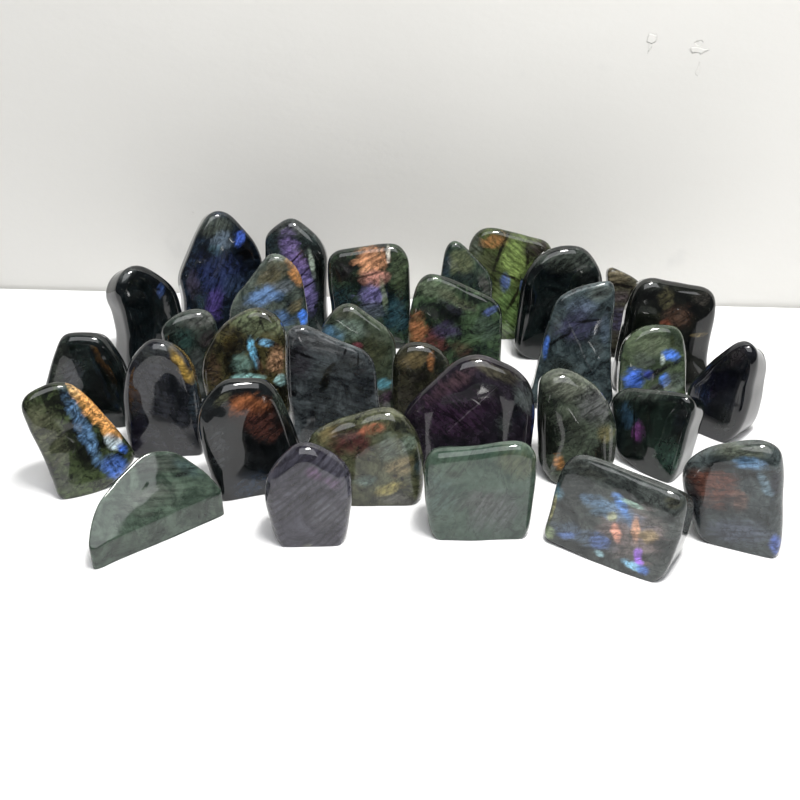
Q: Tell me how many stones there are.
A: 32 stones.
